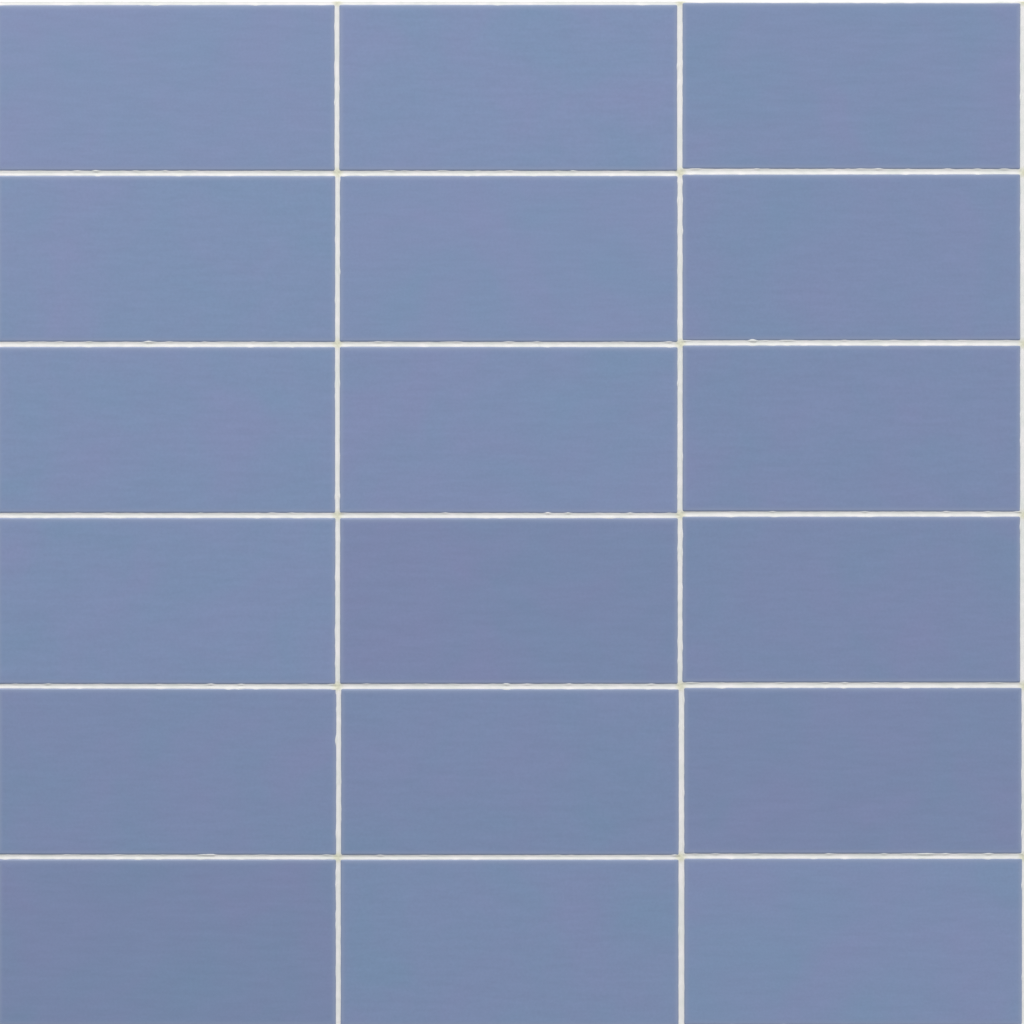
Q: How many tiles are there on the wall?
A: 18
